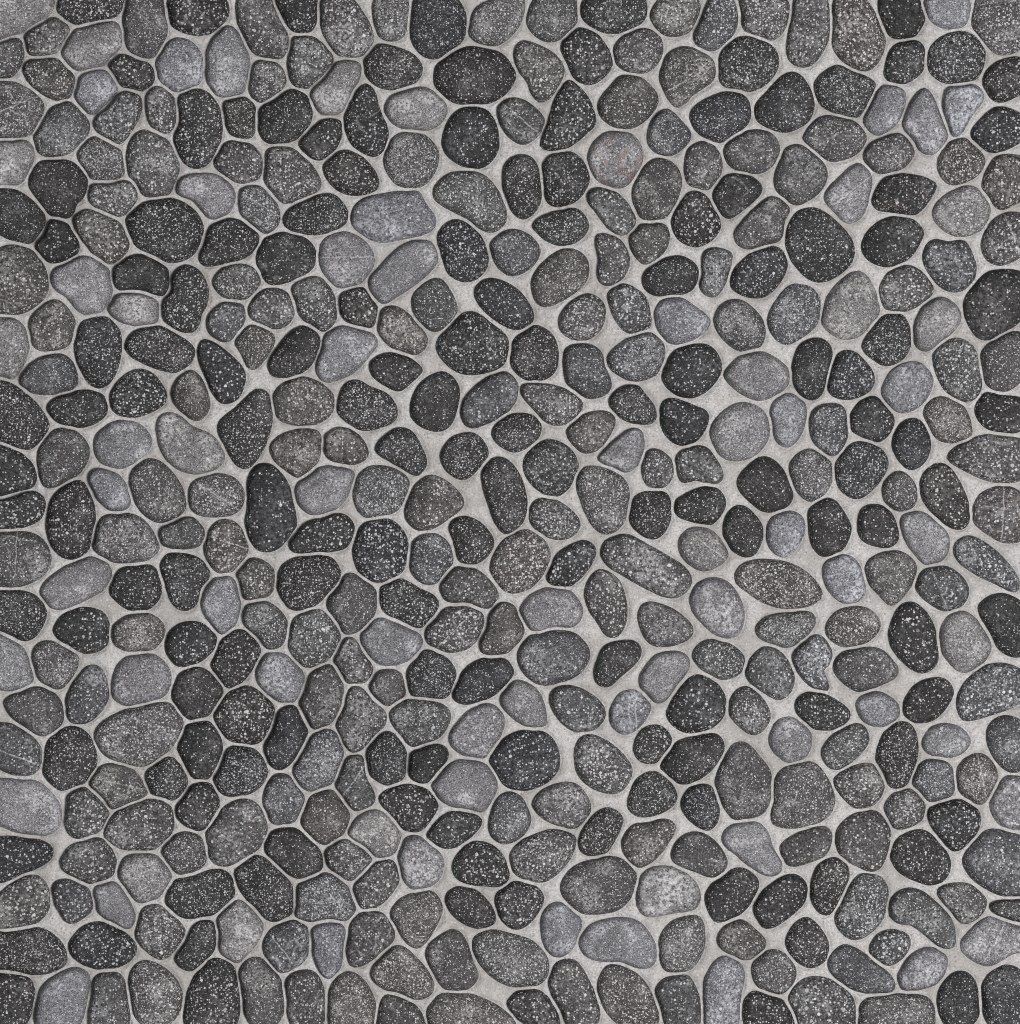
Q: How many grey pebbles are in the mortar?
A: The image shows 195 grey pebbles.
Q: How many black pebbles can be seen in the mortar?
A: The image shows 150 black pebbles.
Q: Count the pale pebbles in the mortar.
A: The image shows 72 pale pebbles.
